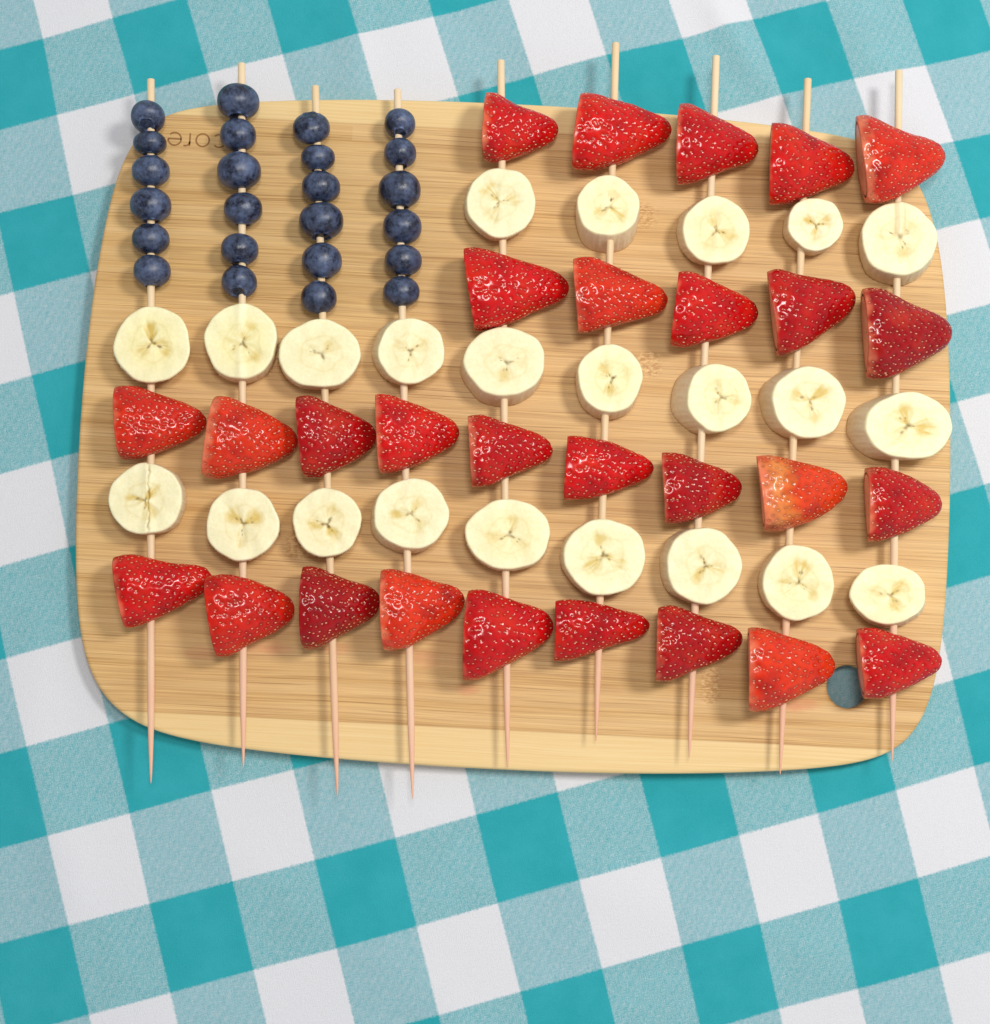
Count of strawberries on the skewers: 28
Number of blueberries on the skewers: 24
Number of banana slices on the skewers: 23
